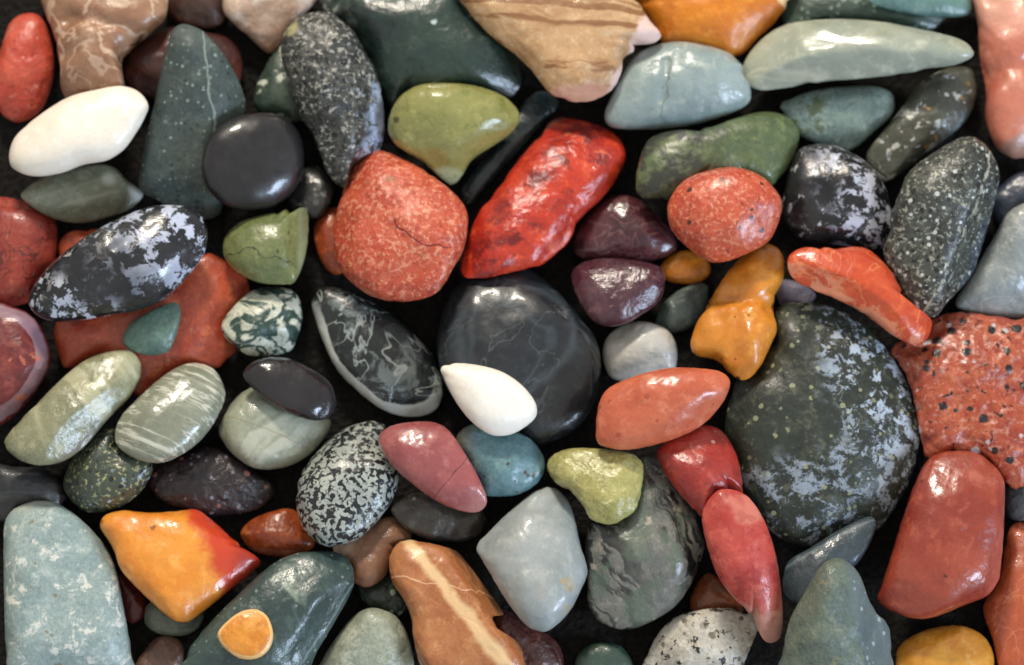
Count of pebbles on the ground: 92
